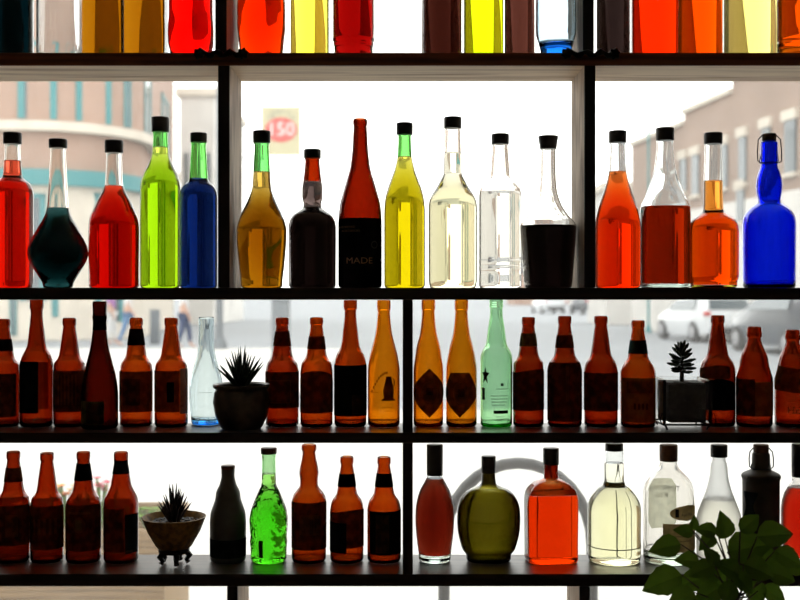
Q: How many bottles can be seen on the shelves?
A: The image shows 71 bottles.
